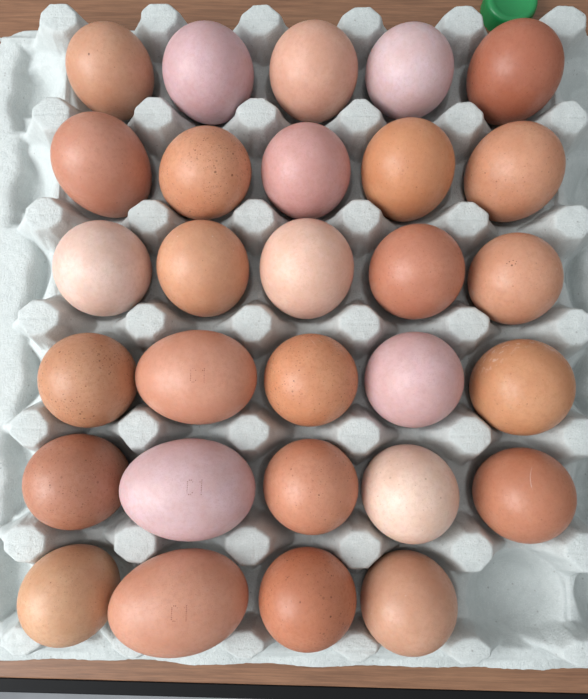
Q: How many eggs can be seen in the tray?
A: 29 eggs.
